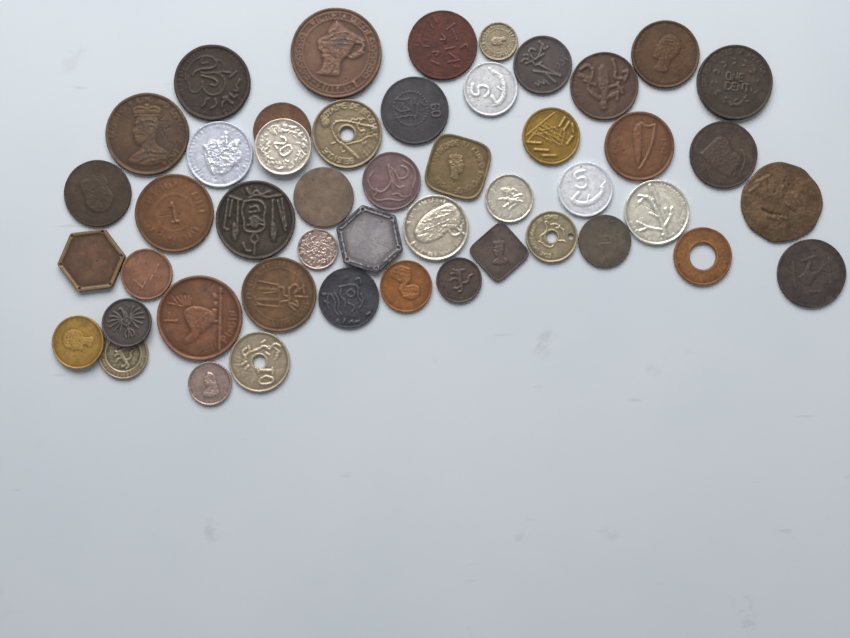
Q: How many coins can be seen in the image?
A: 48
